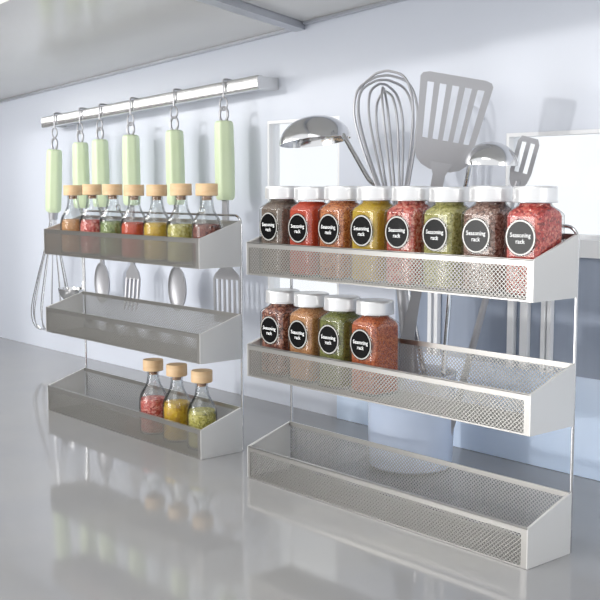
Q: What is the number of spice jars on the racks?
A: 12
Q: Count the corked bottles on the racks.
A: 10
